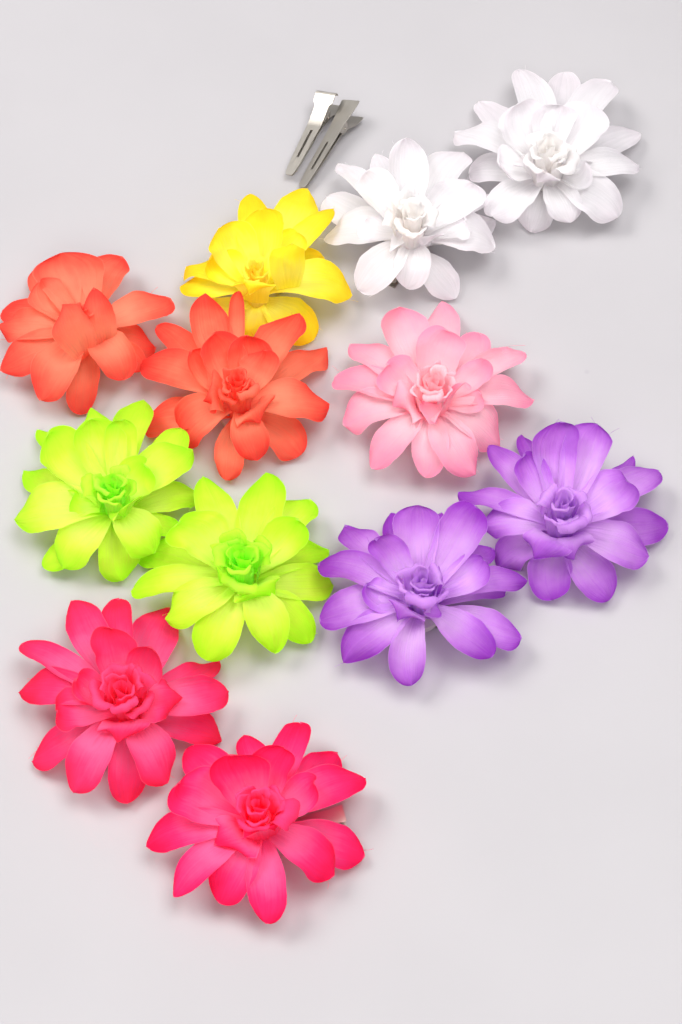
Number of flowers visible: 12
